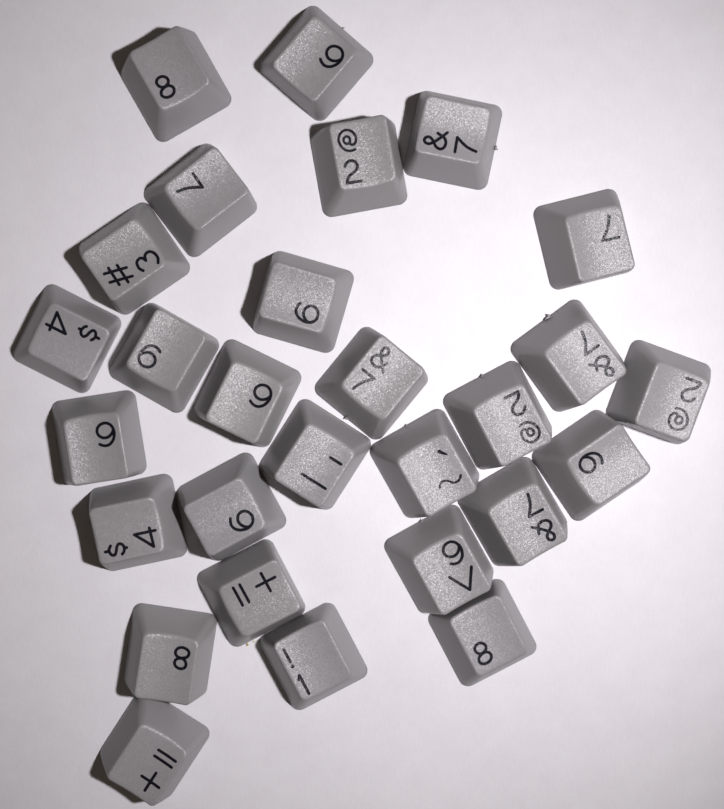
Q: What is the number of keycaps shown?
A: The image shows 28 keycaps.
